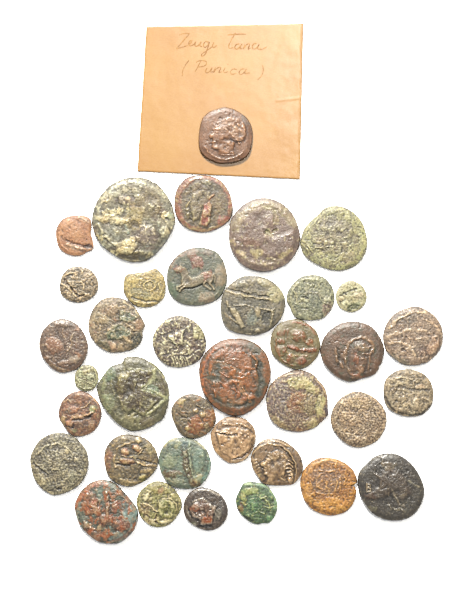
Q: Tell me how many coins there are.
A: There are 37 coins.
